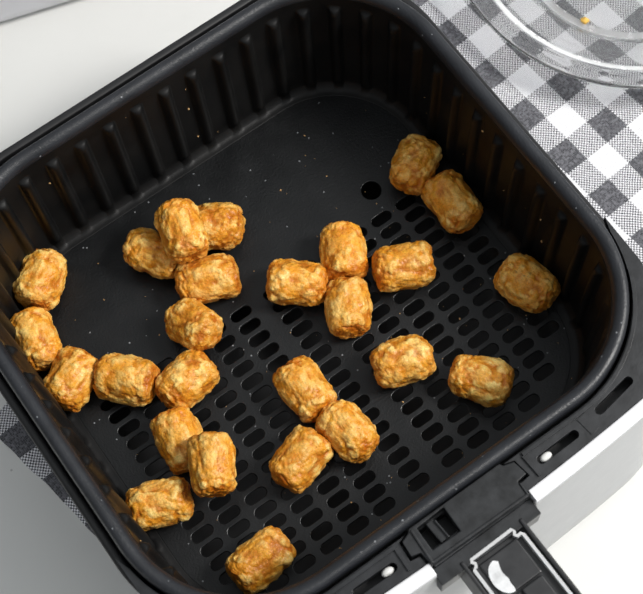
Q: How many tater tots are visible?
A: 26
